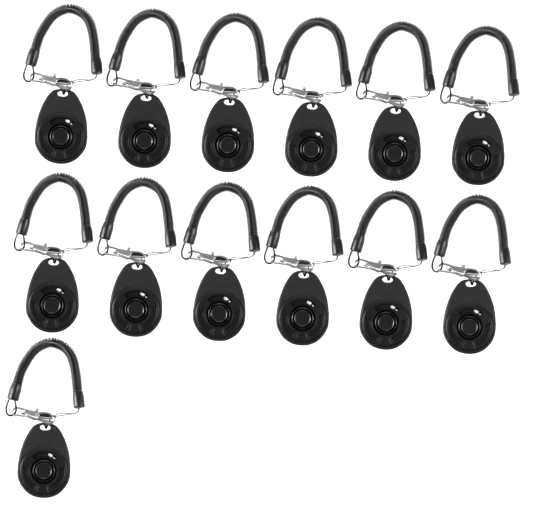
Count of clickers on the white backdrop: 13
